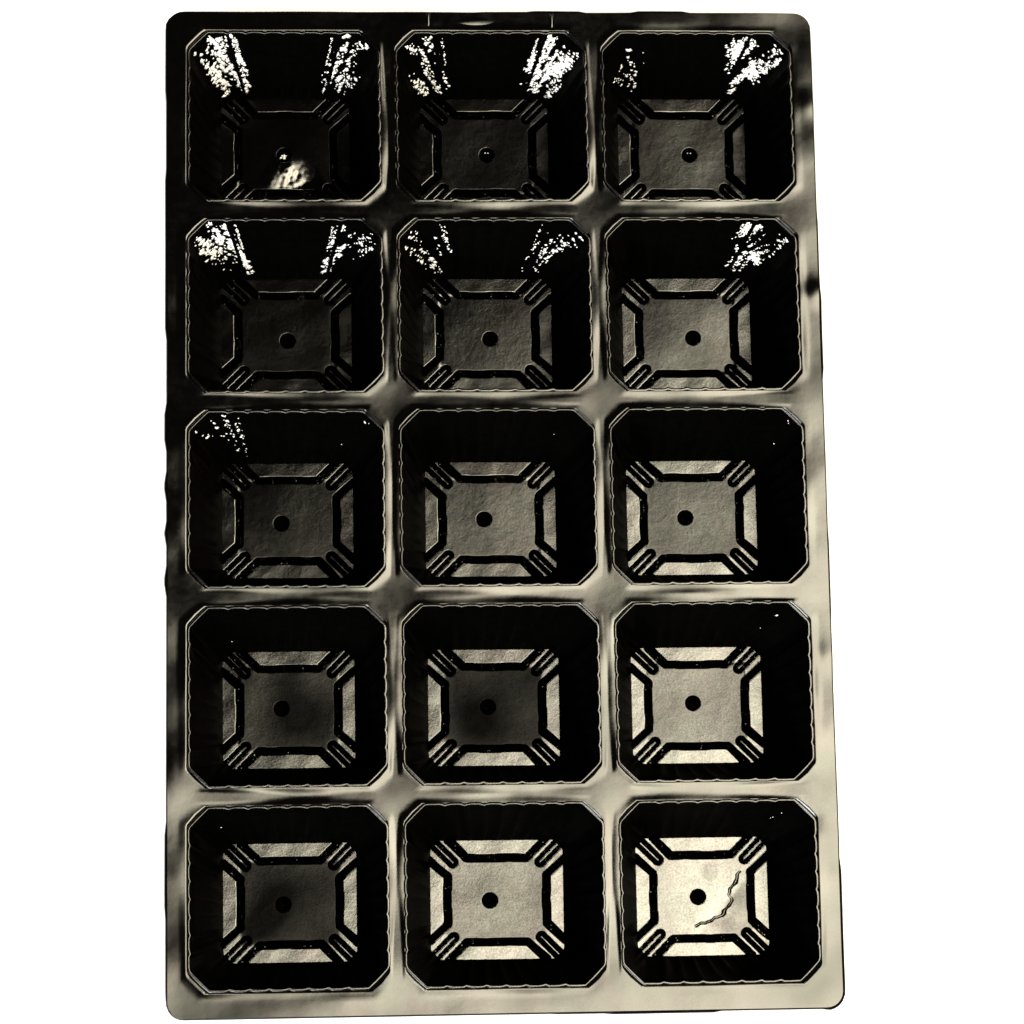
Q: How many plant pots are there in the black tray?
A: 15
